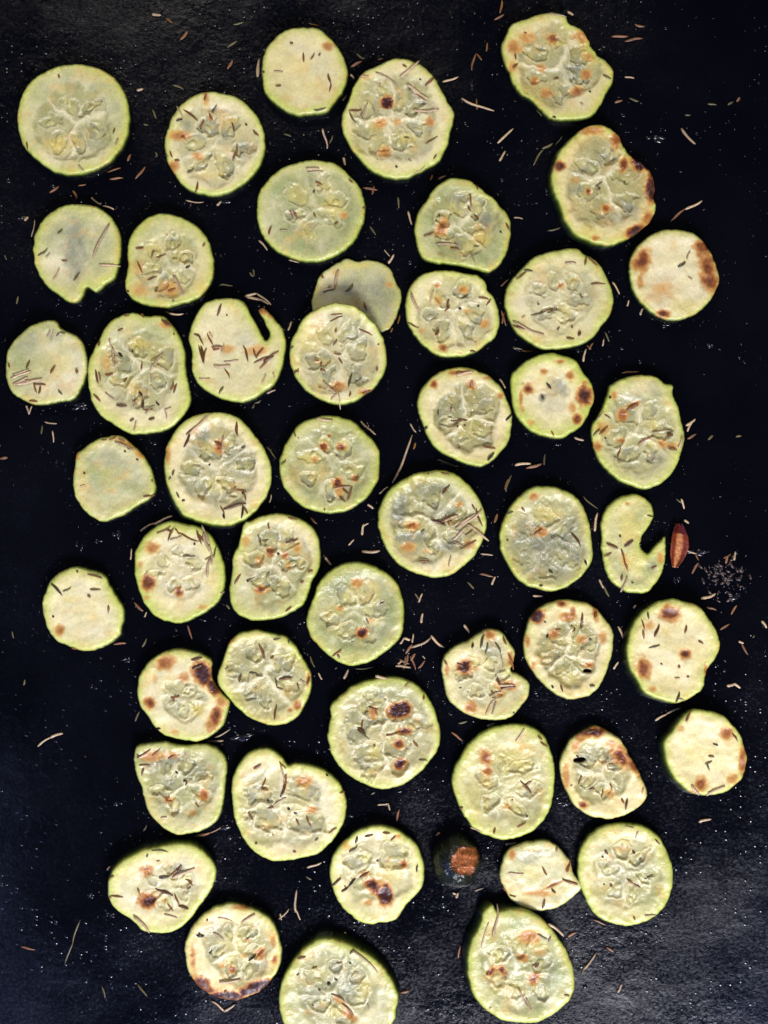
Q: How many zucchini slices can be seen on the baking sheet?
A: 49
